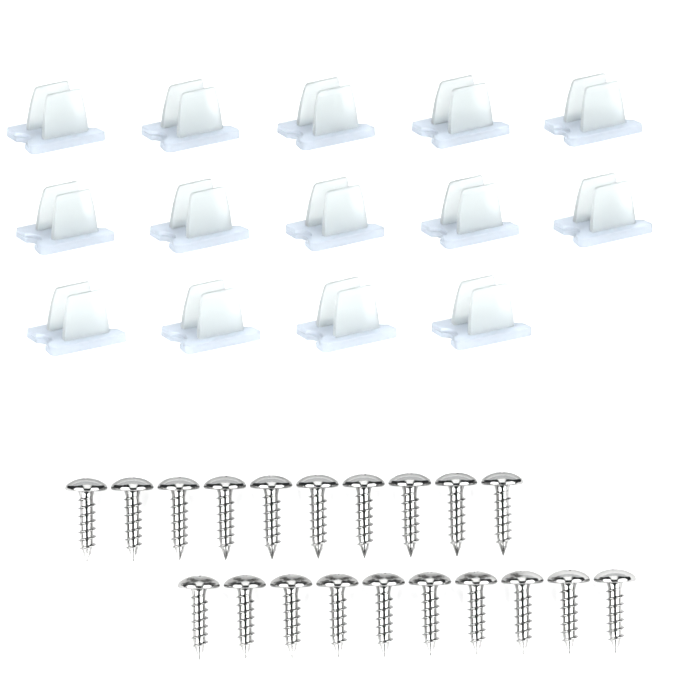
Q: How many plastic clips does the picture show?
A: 14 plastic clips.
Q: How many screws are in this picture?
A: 20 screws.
